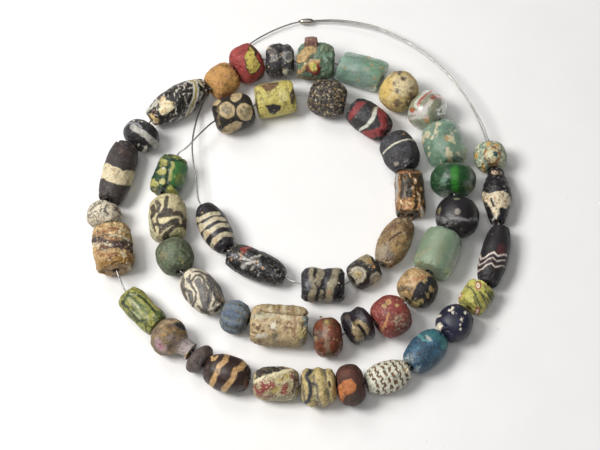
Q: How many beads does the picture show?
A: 51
